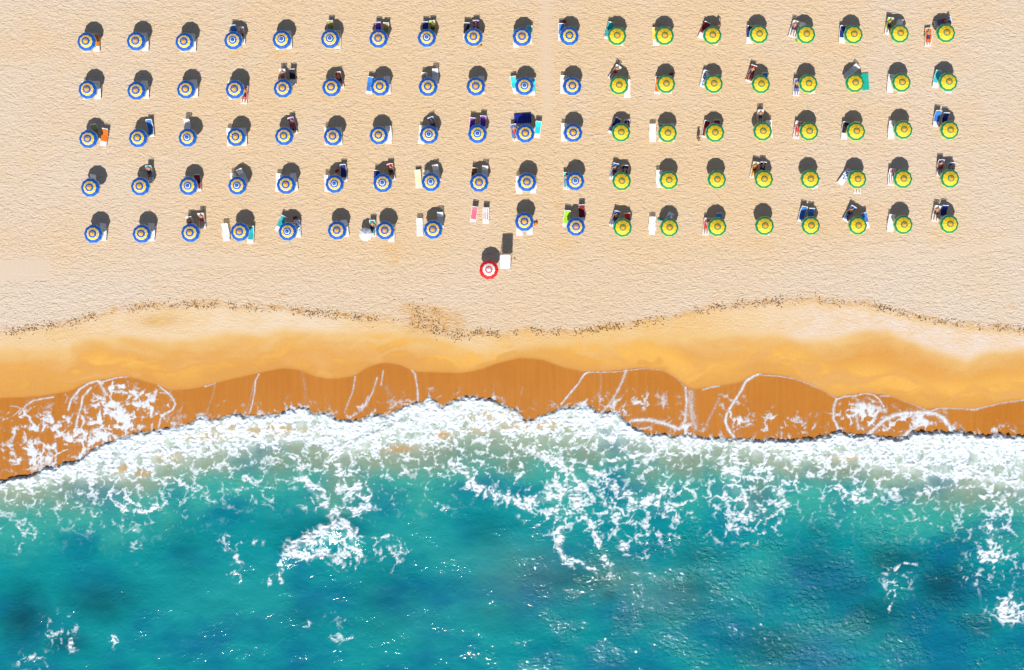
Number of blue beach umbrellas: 54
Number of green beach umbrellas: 40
